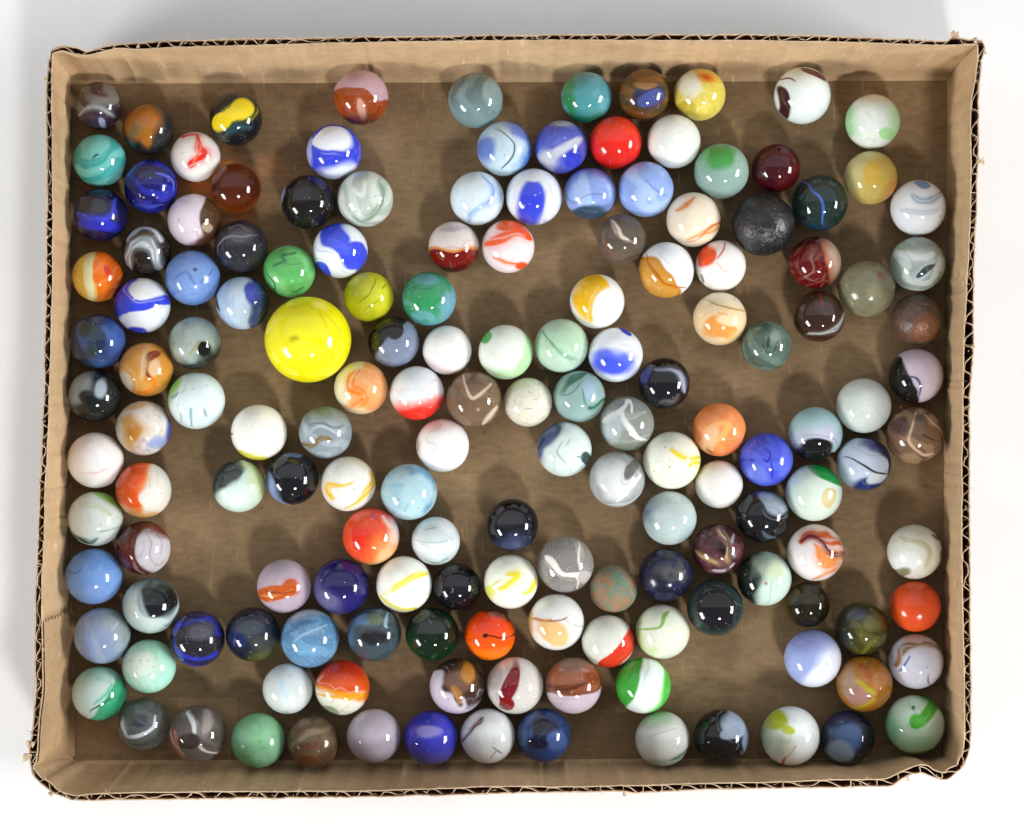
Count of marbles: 156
